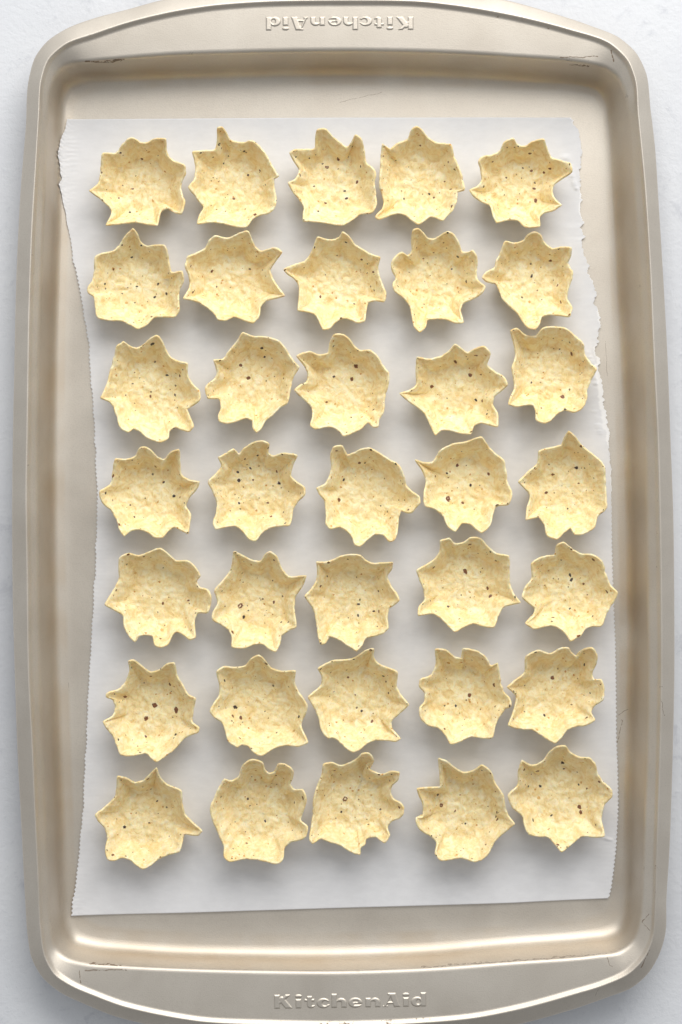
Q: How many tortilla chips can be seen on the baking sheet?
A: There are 35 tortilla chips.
